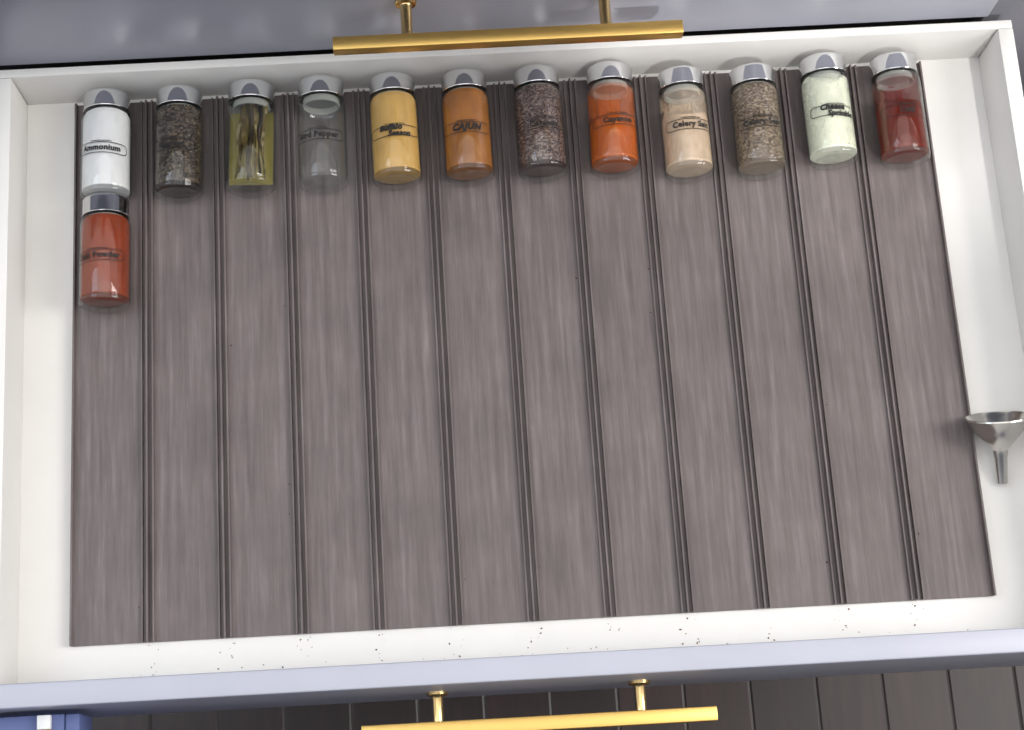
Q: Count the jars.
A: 13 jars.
